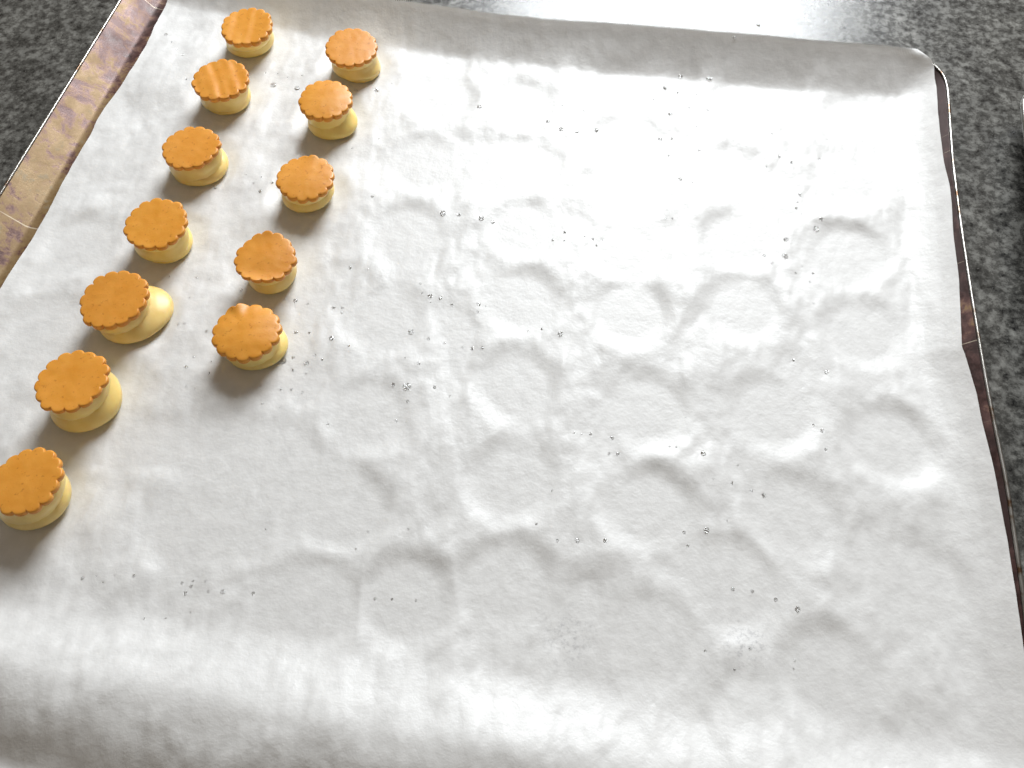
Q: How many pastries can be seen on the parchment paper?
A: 12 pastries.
